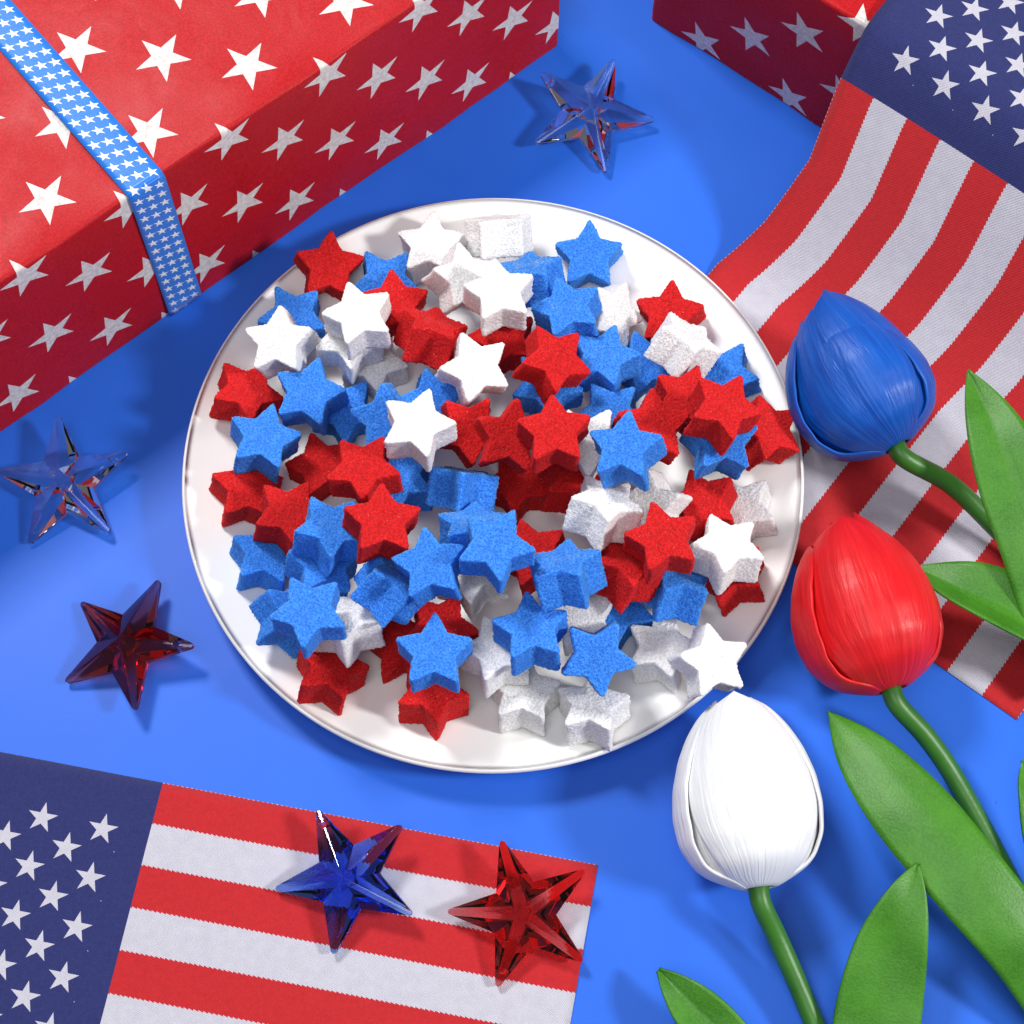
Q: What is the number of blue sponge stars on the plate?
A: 34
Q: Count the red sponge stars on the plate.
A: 30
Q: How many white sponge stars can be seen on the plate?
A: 25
